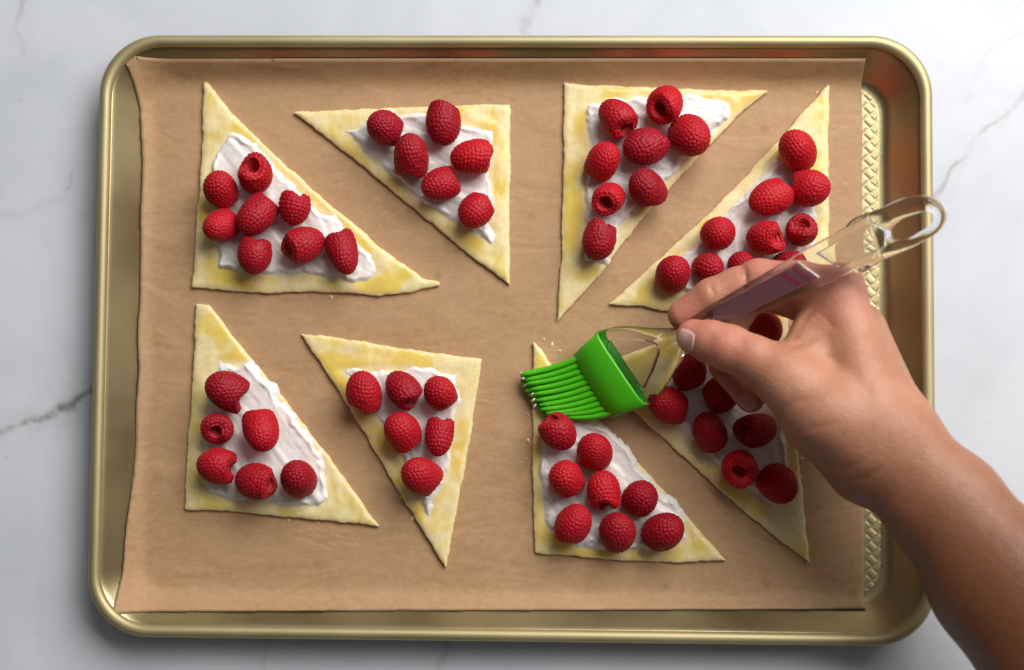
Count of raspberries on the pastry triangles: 60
